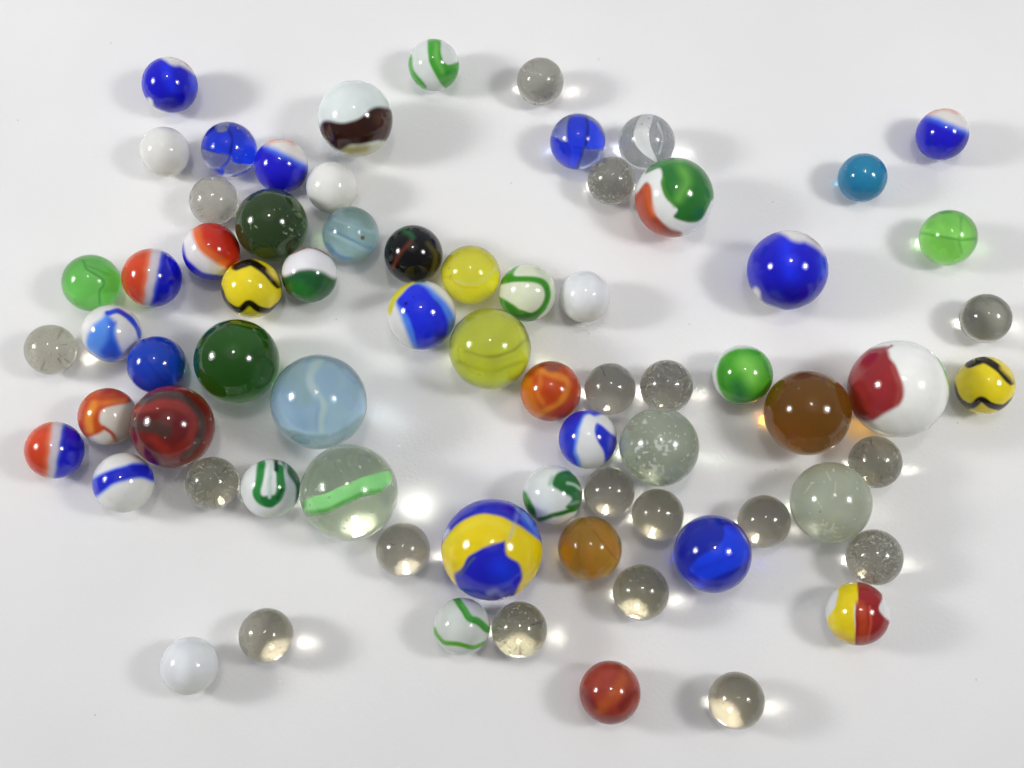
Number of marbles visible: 71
